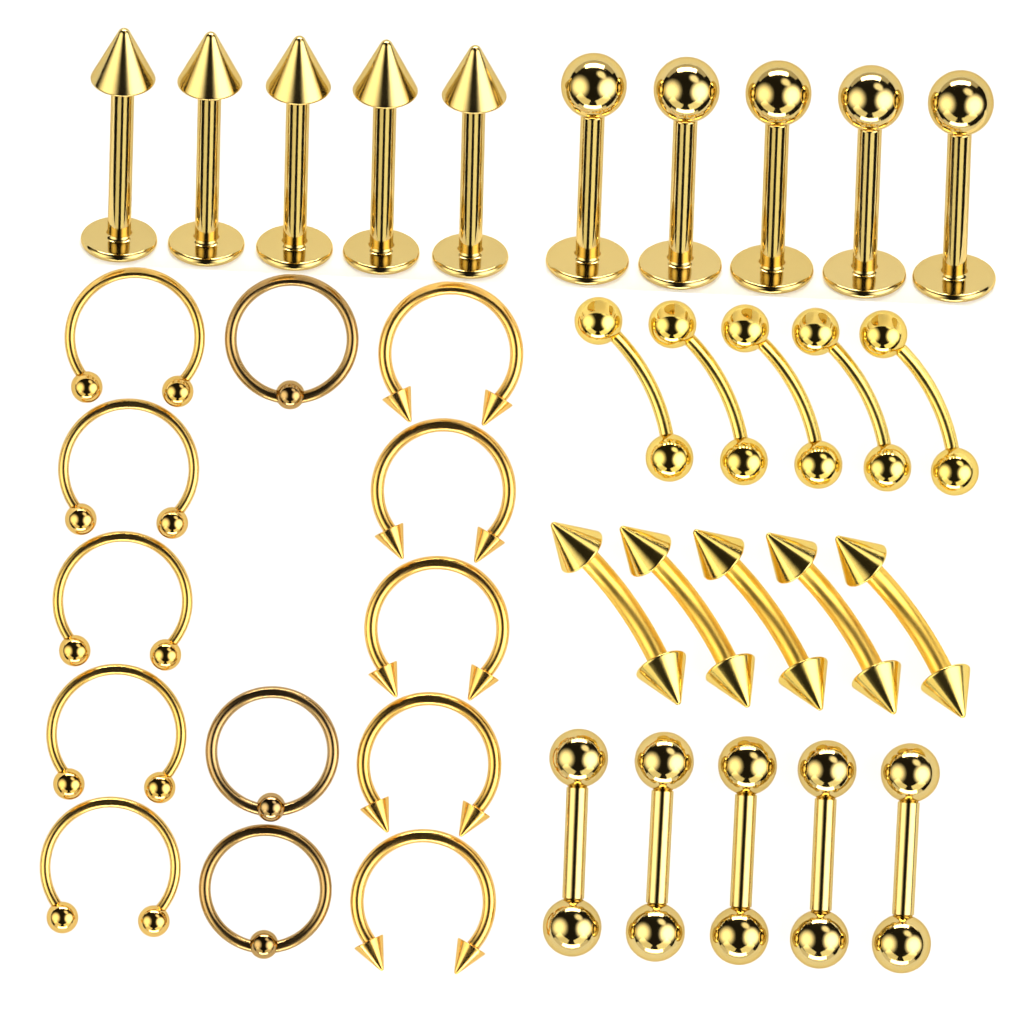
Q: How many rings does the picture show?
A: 13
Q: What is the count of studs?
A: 10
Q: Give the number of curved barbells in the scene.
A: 10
